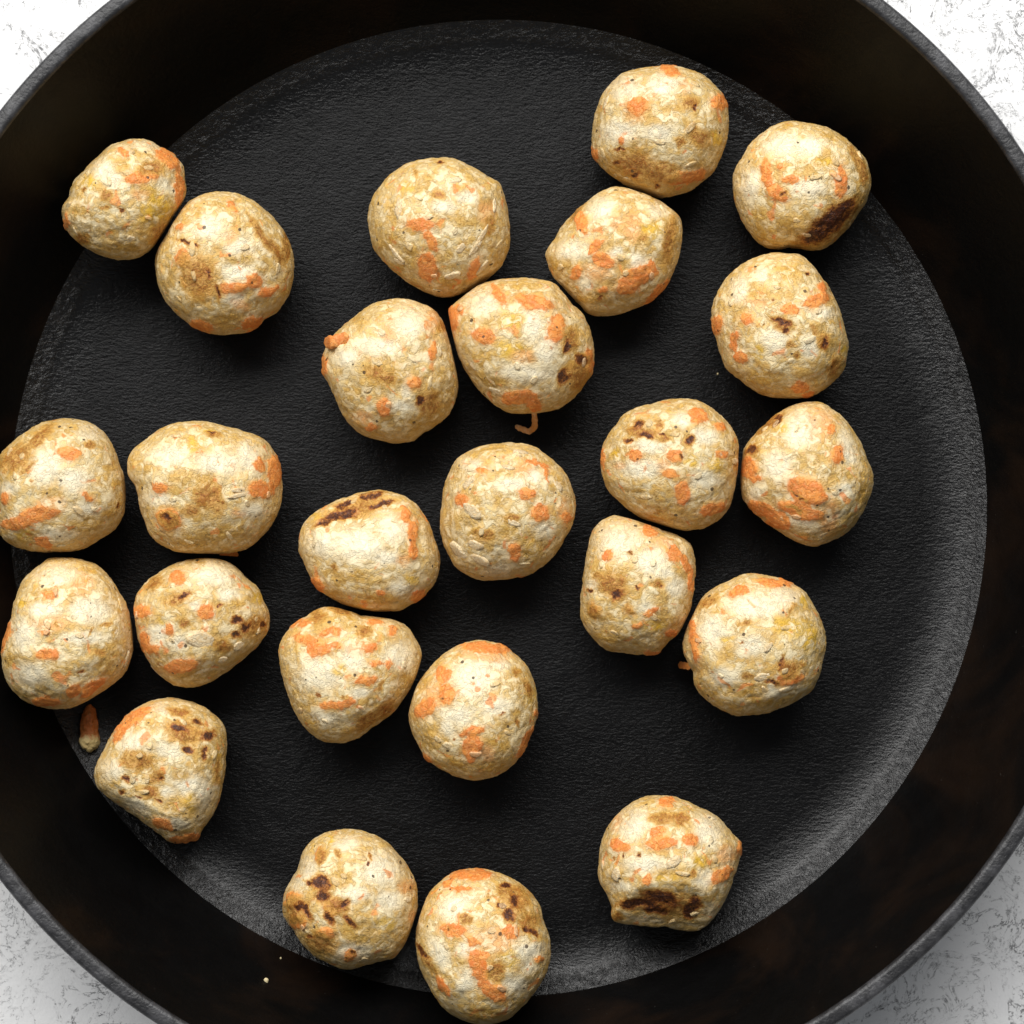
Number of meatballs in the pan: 25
